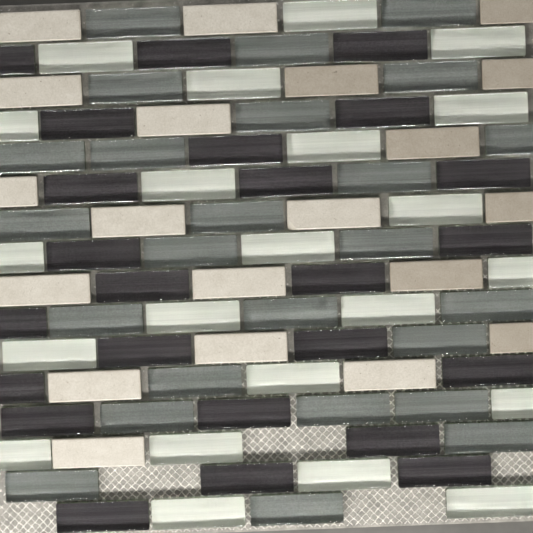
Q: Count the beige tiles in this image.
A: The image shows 20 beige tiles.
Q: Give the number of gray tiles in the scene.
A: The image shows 25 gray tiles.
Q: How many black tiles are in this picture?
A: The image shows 24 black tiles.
